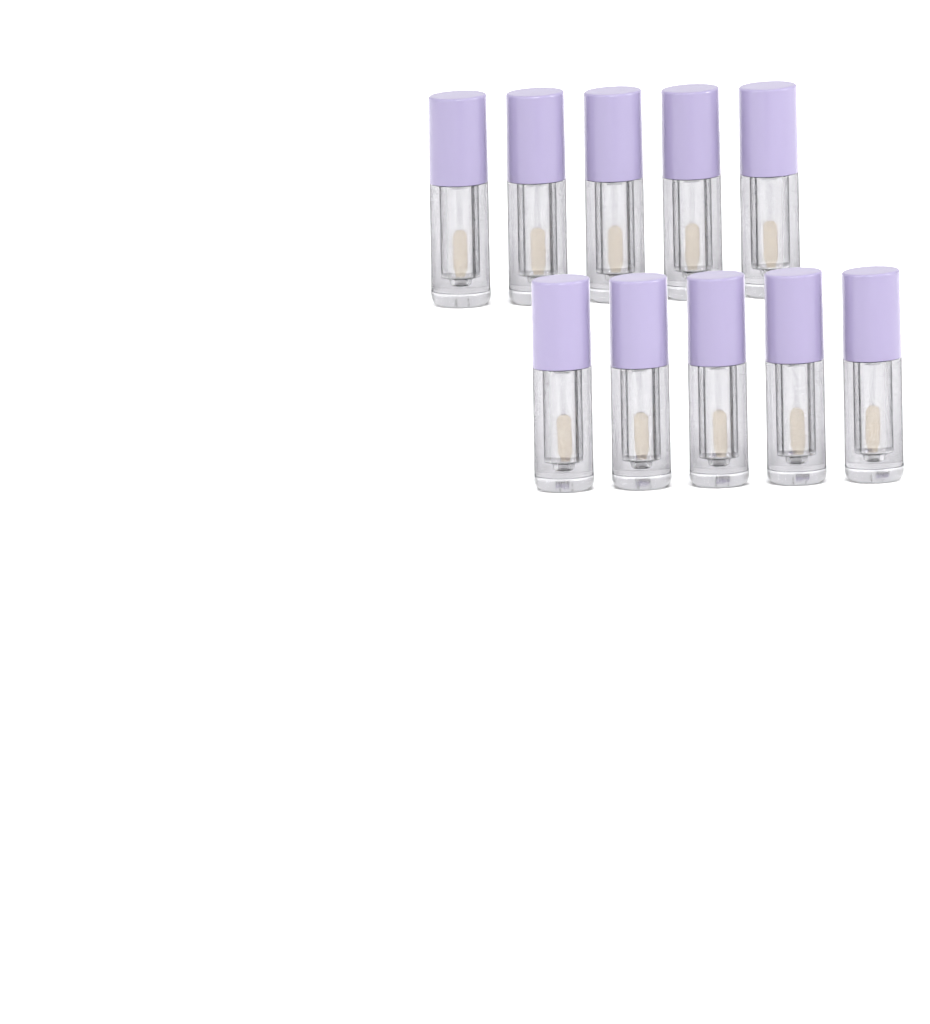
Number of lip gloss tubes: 10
